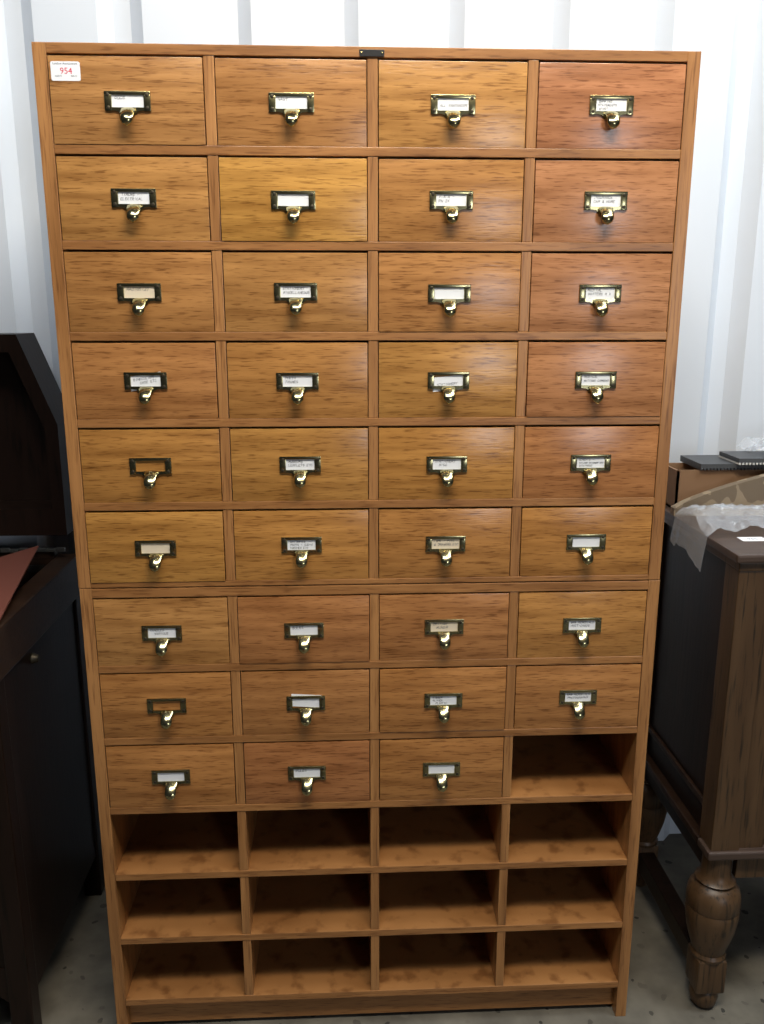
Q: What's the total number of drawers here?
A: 35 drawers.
